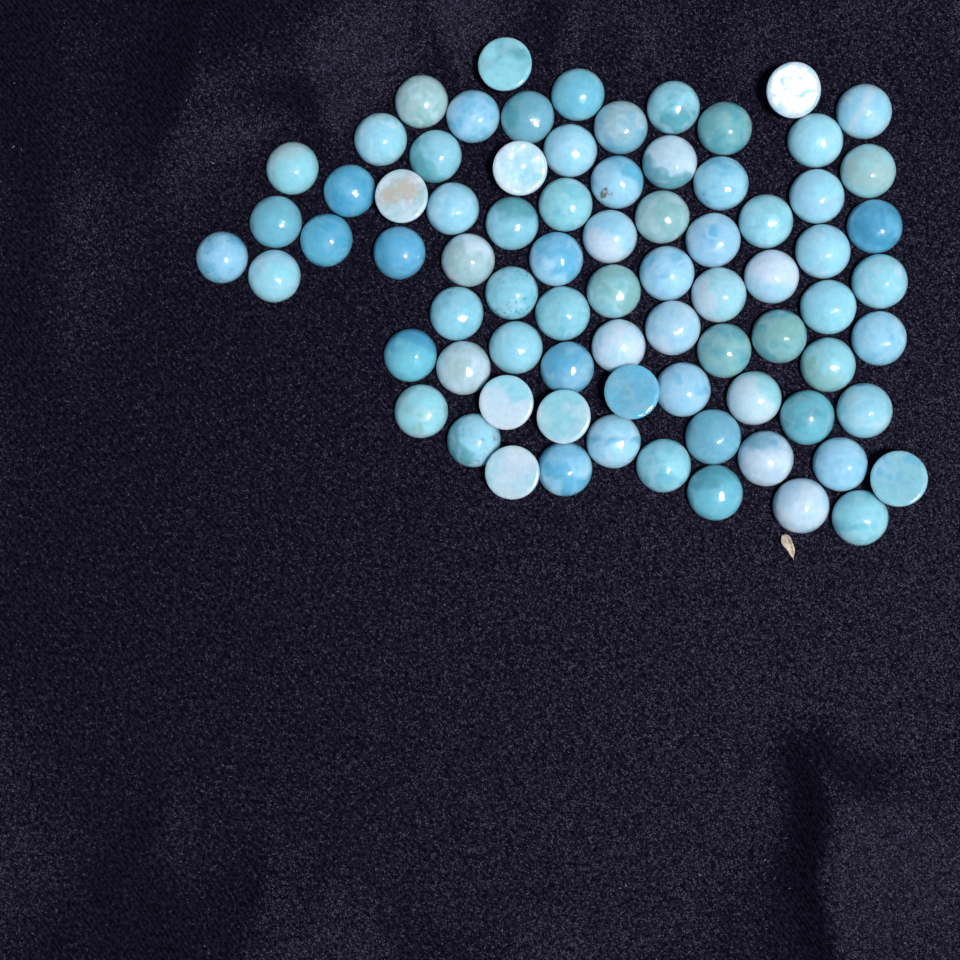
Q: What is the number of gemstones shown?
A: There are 78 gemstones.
